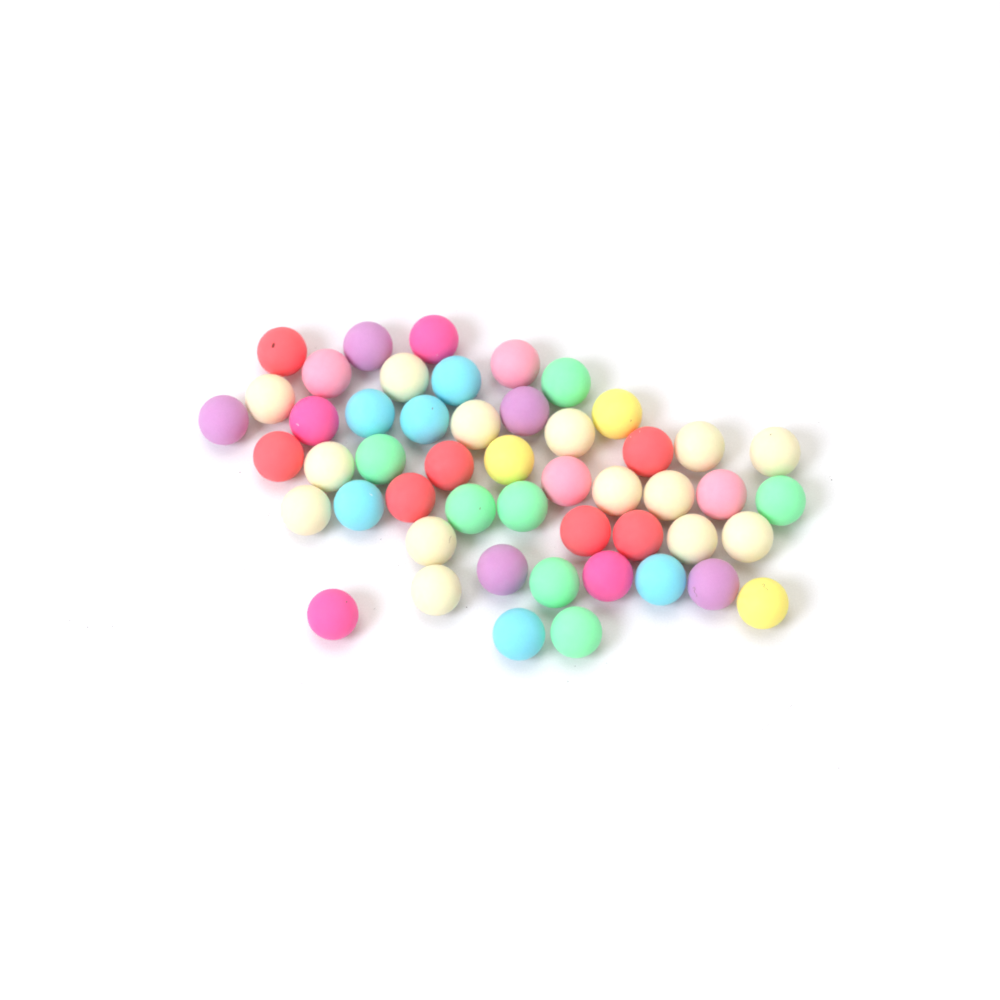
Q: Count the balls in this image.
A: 50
